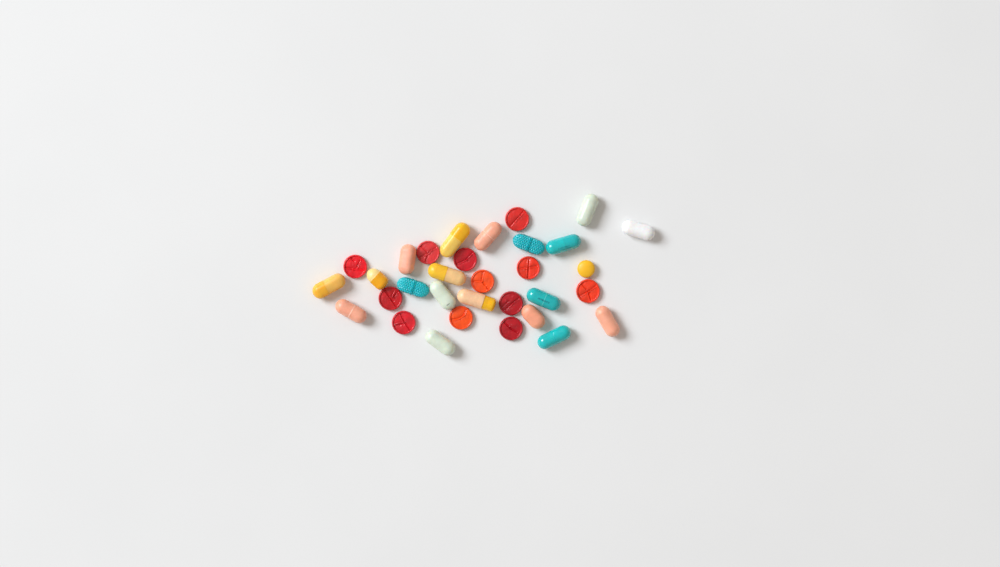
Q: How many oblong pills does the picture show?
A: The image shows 19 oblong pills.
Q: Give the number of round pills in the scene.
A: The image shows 13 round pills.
